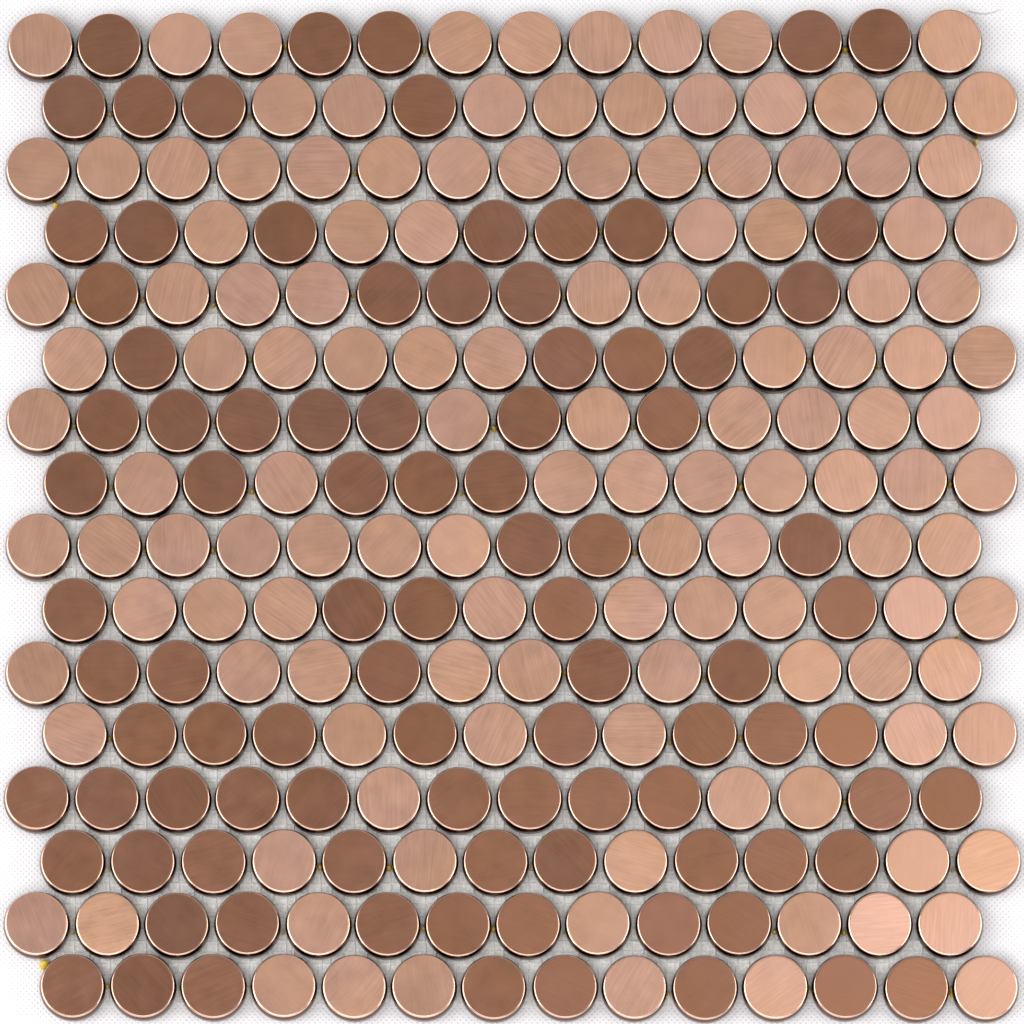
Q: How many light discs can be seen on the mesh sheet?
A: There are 130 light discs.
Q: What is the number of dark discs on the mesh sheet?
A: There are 94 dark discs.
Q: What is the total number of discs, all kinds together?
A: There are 224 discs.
